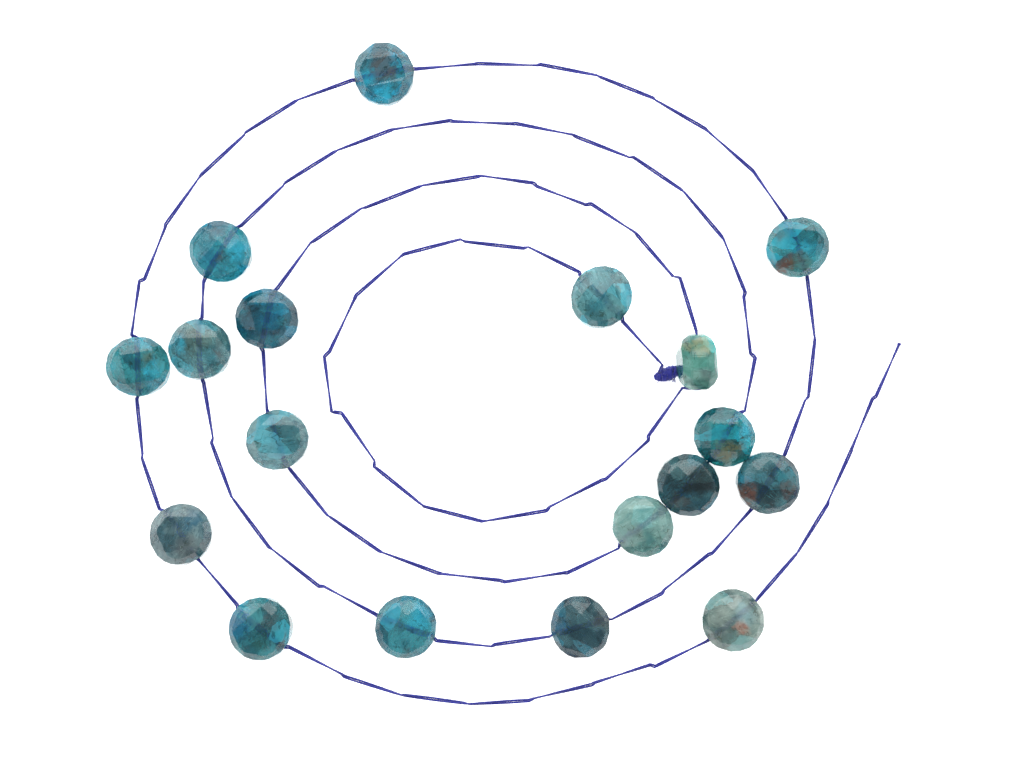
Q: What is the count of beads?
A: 18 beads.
